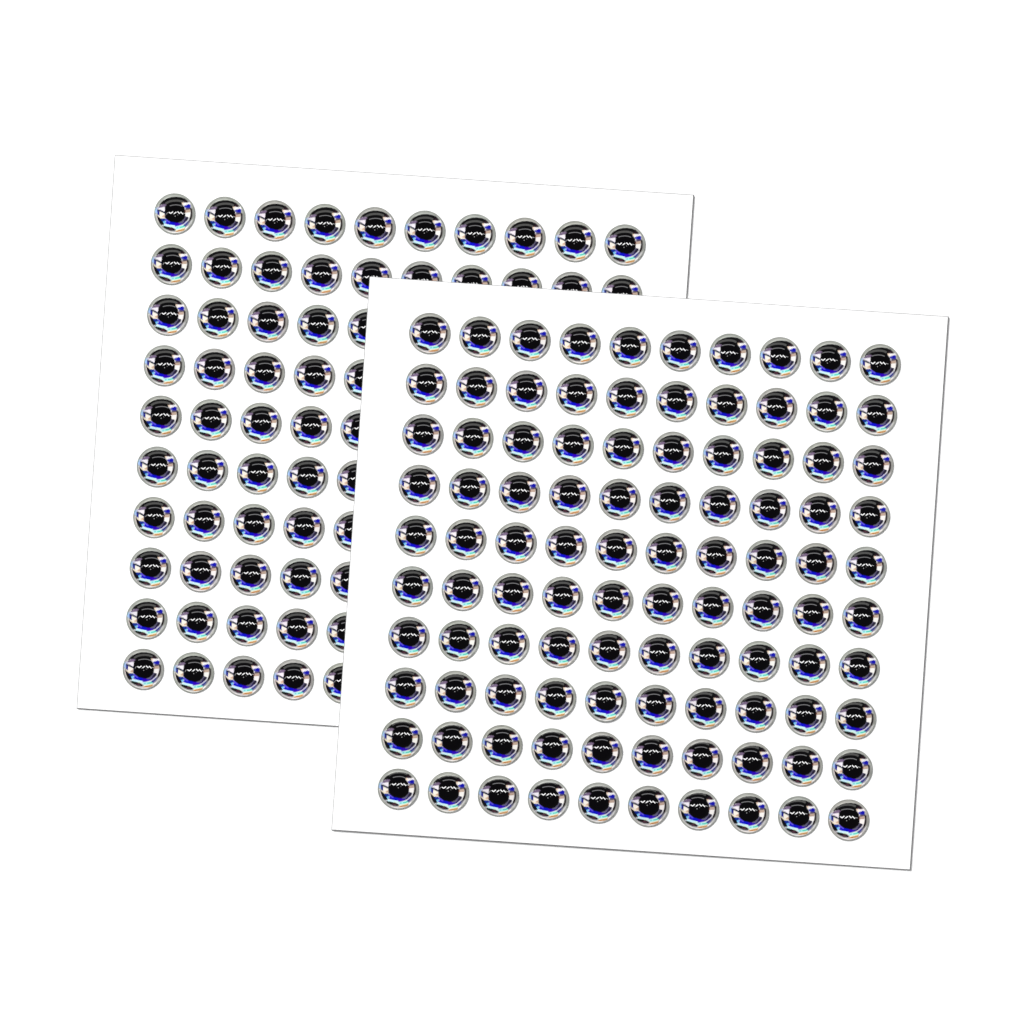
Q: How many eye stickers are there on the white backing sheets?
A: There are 160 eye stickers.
